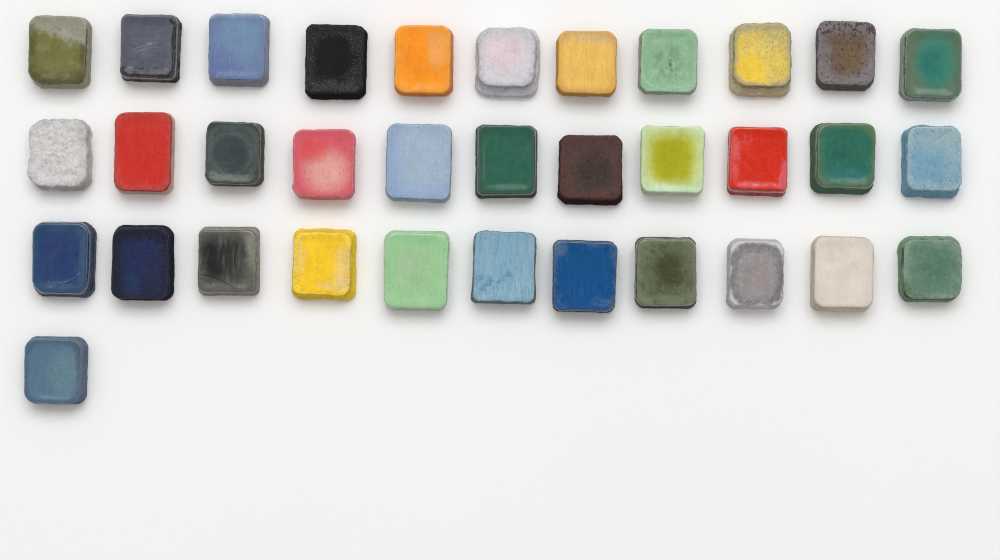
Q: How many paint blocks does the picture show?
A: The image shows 34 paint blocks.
